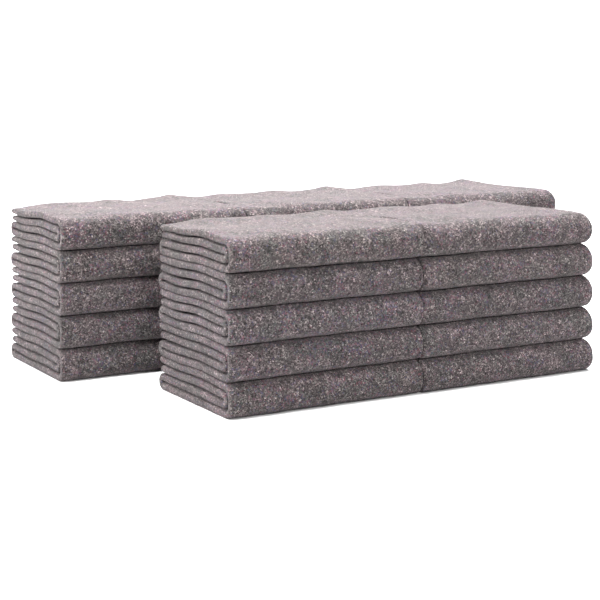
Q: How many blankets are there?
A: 17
